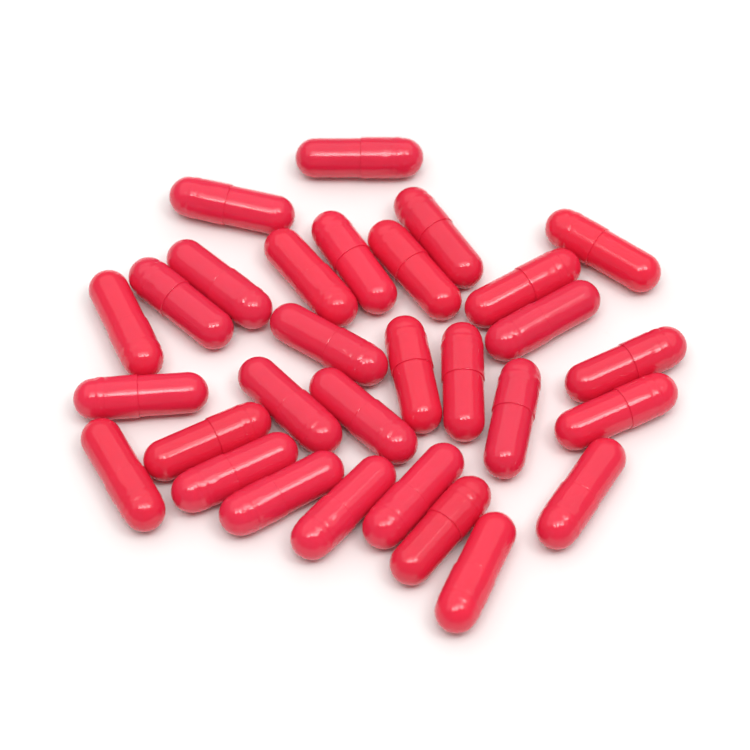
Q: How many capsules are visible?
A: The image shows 30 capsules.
